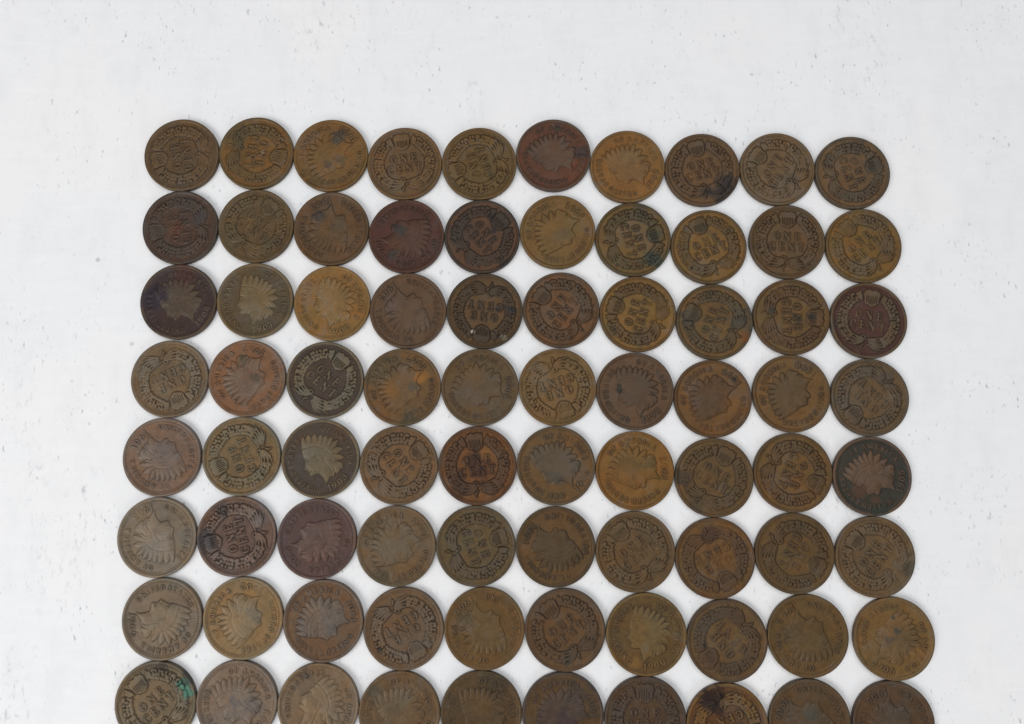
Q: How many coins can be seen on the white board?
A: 80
